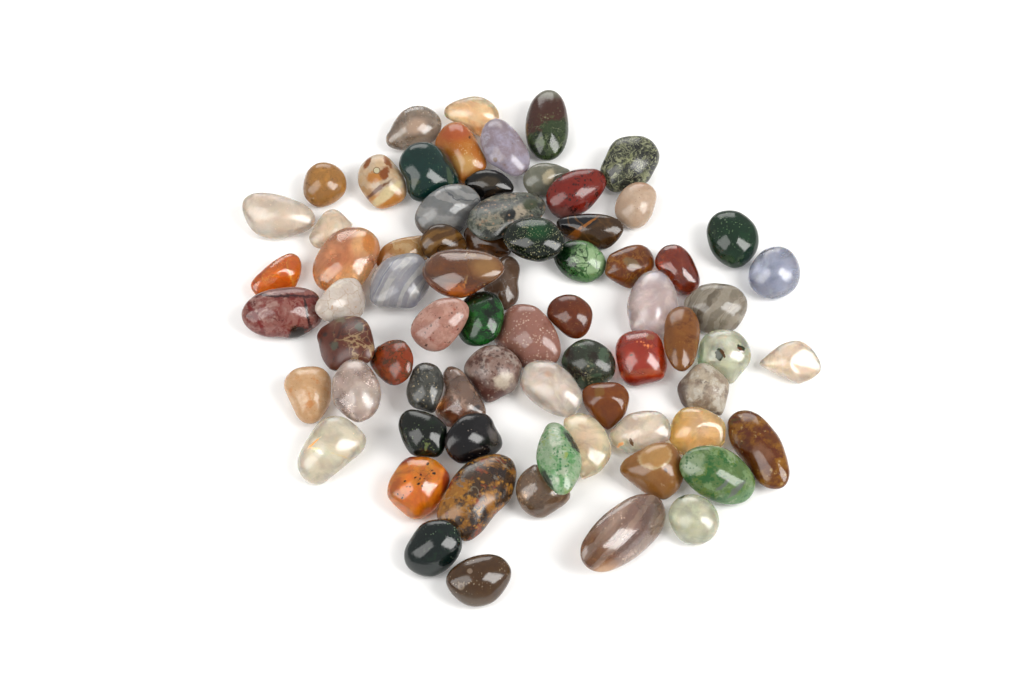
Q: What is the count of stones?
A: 72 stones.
